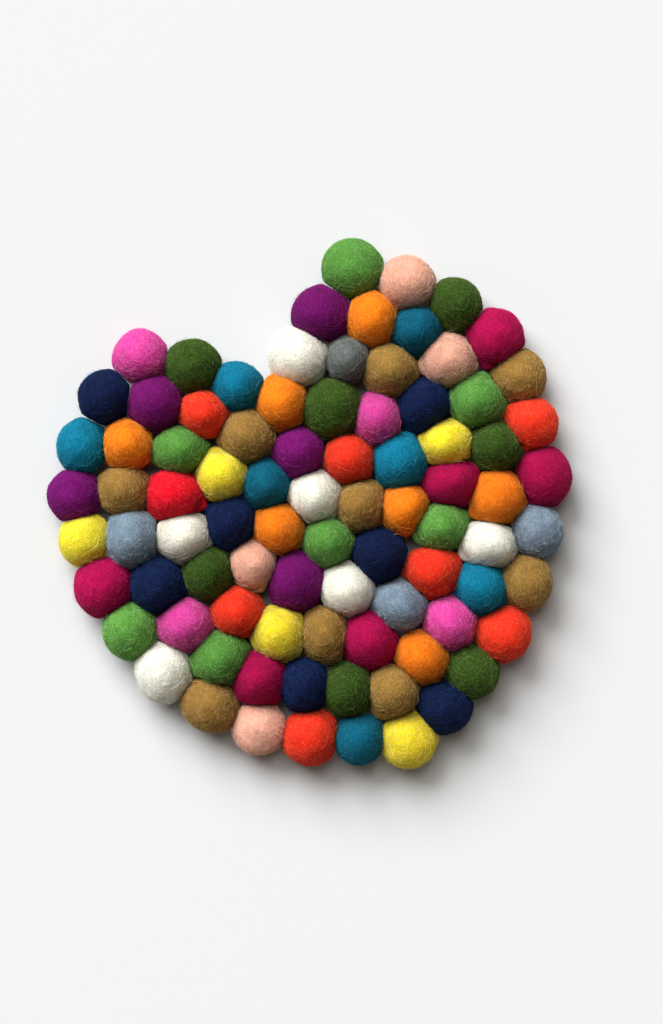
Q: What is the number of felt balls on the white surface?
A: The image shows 86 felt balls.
